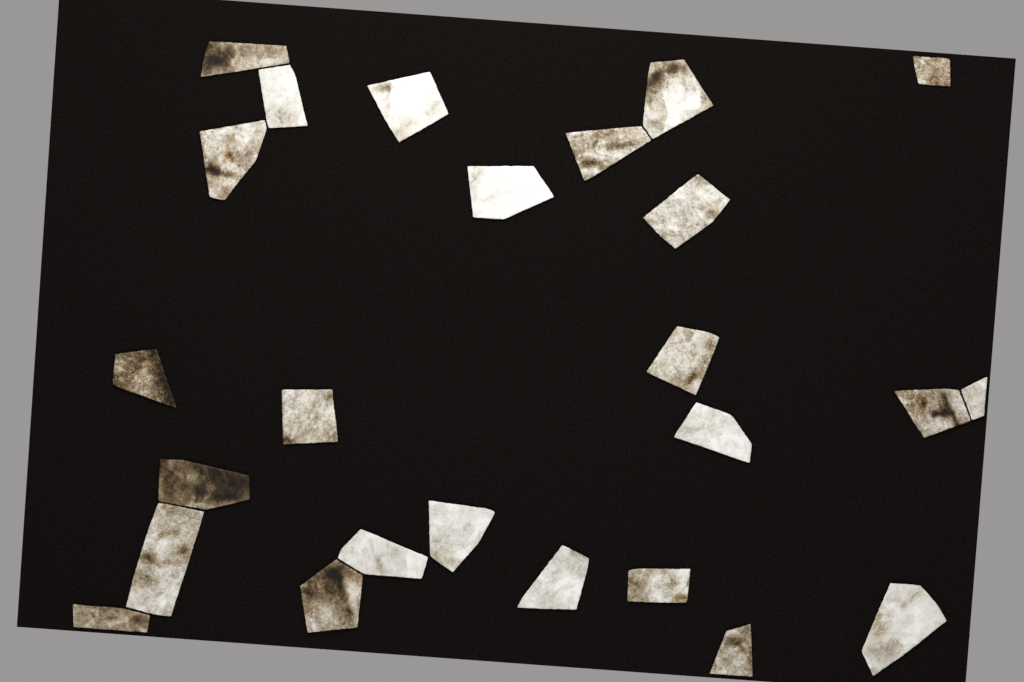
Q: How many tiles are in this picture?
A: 25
